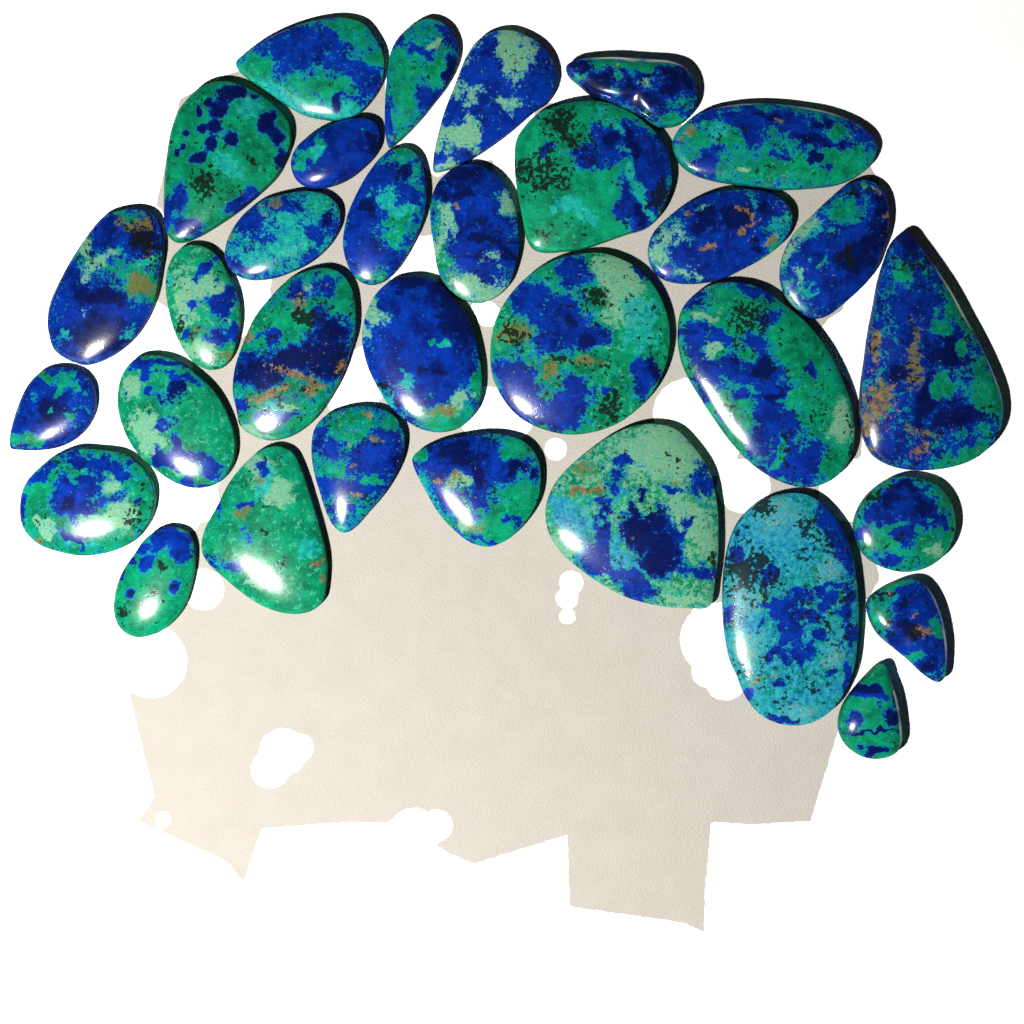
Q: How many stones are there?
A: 32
